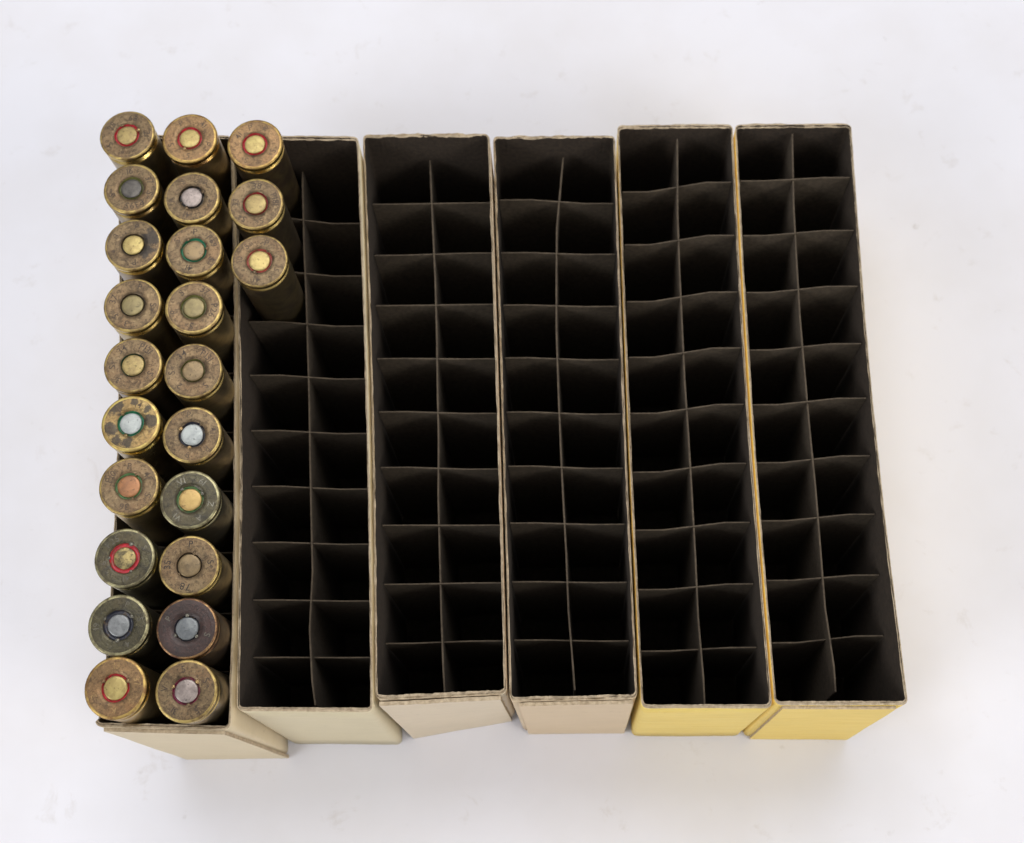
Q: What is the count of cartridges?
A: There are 23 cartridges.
